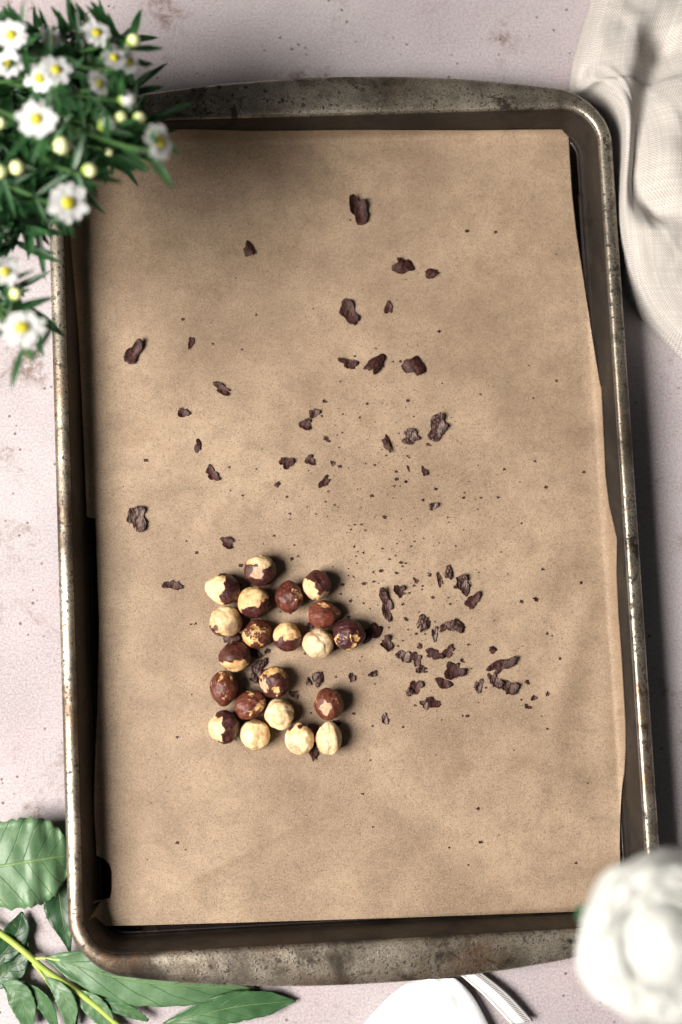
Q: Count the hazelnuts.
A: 21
